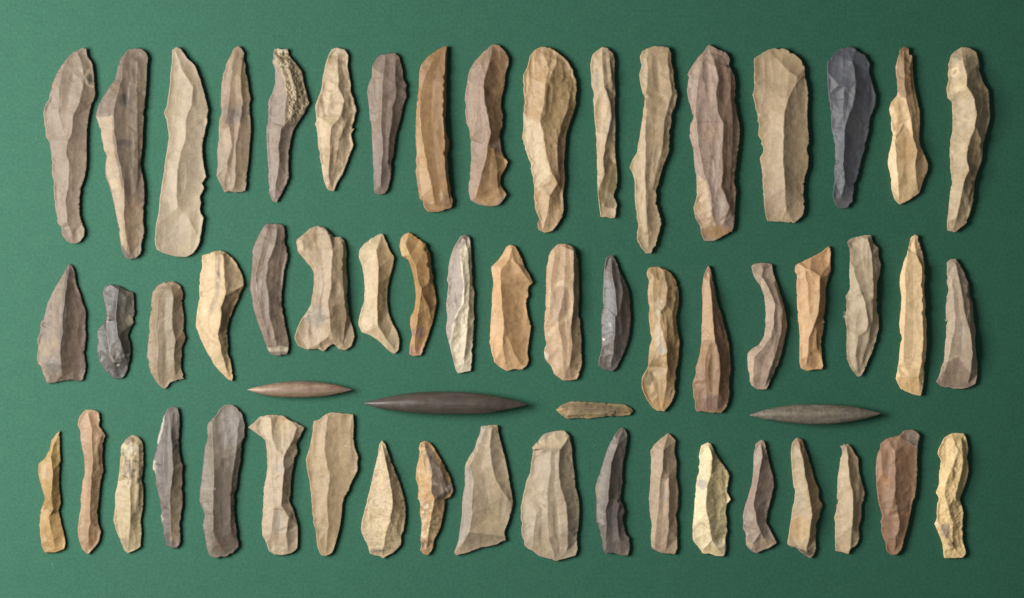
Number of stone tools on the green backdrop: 59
